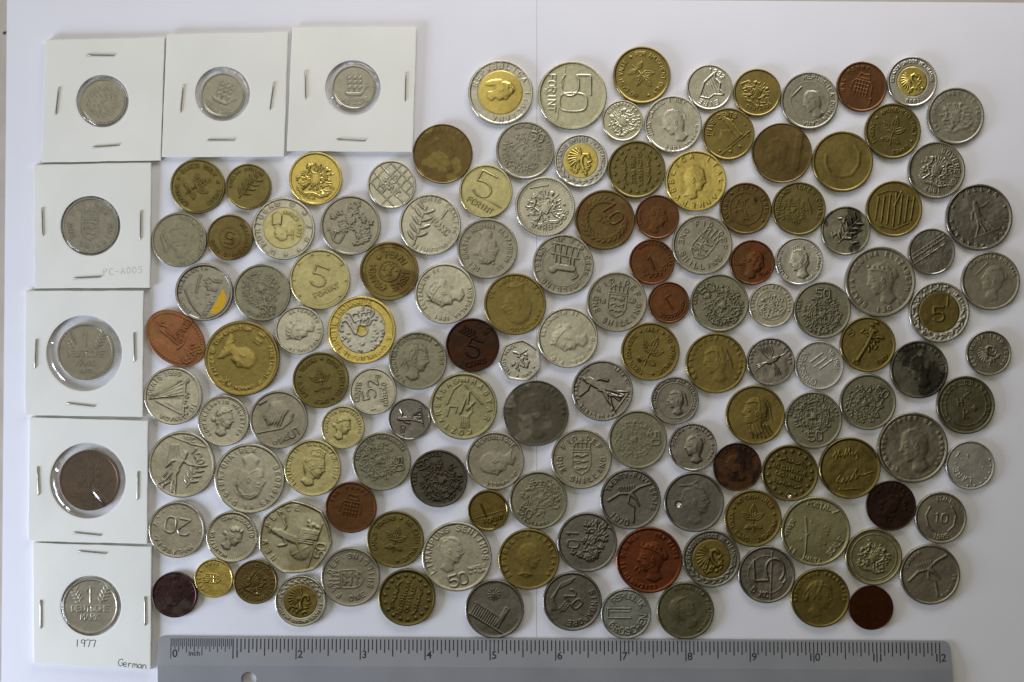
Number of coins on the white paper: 144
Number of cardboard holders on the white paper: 7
